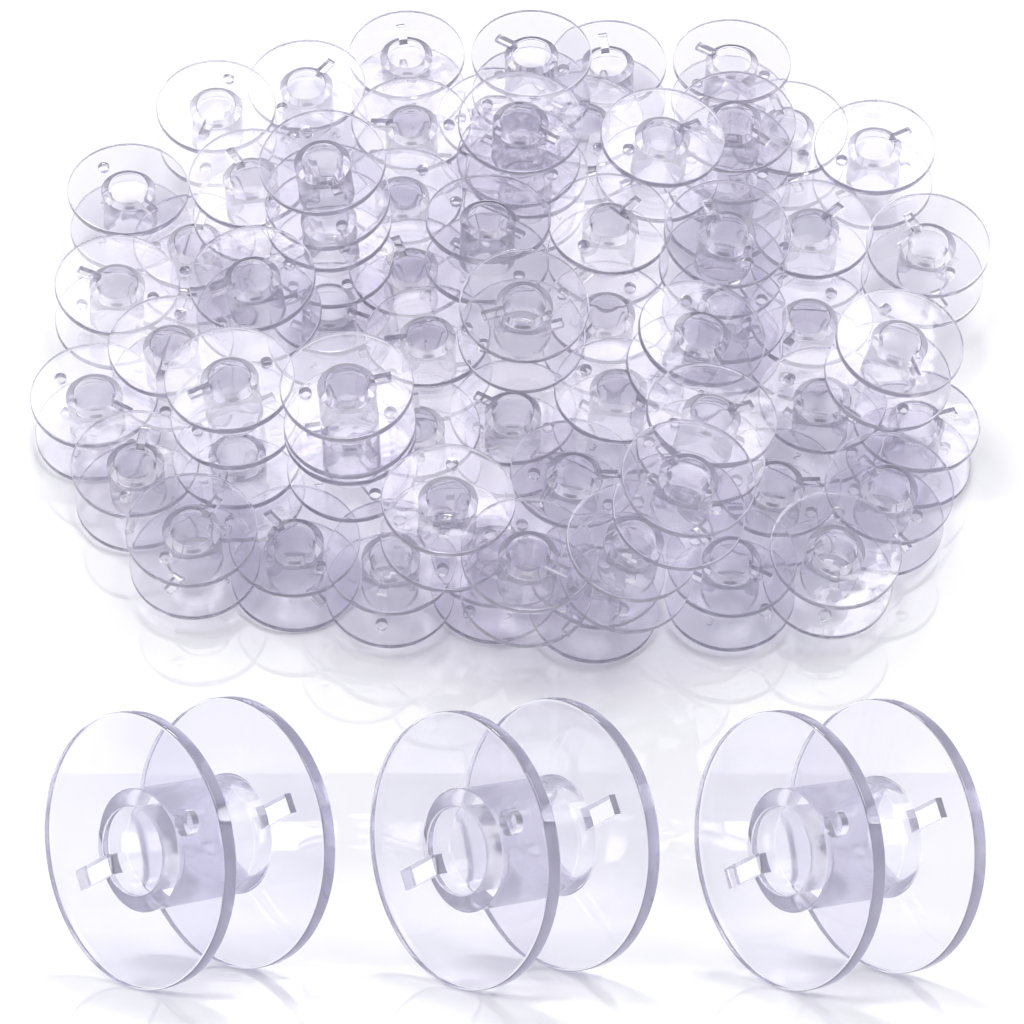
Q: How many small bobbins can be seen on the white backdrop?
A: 65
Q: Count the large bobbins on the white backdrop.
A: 3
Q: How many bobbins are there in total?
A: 68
